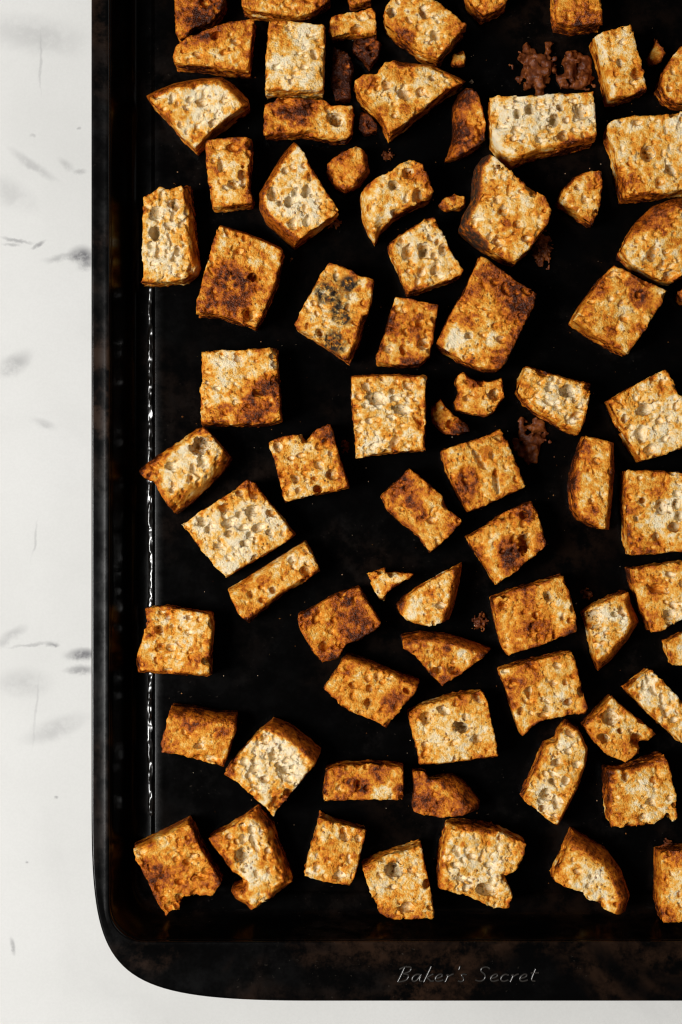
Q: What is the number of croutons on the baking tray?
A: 80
